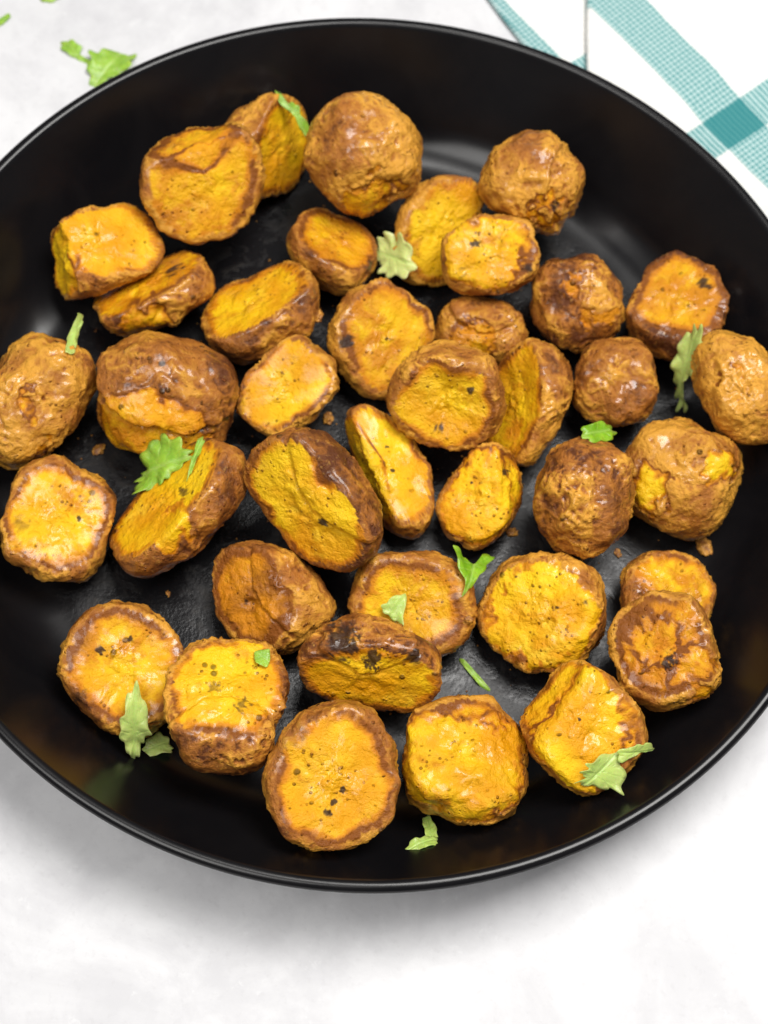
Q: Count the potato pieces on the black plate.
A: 39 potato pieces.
